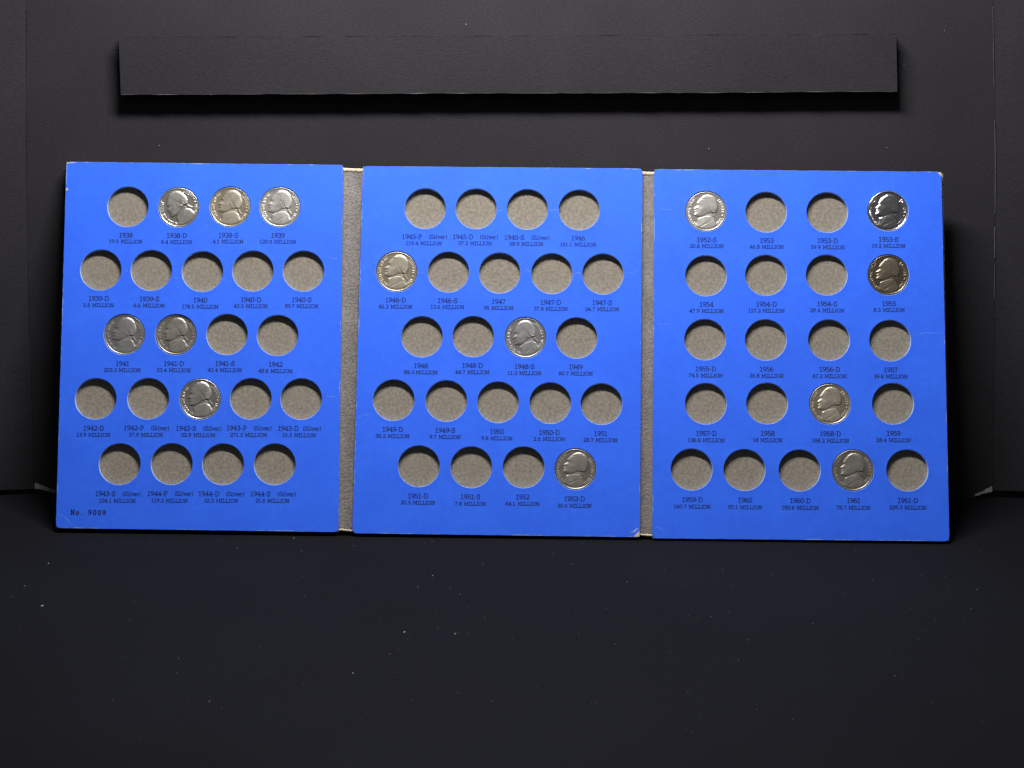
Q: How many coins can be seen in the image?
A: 14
